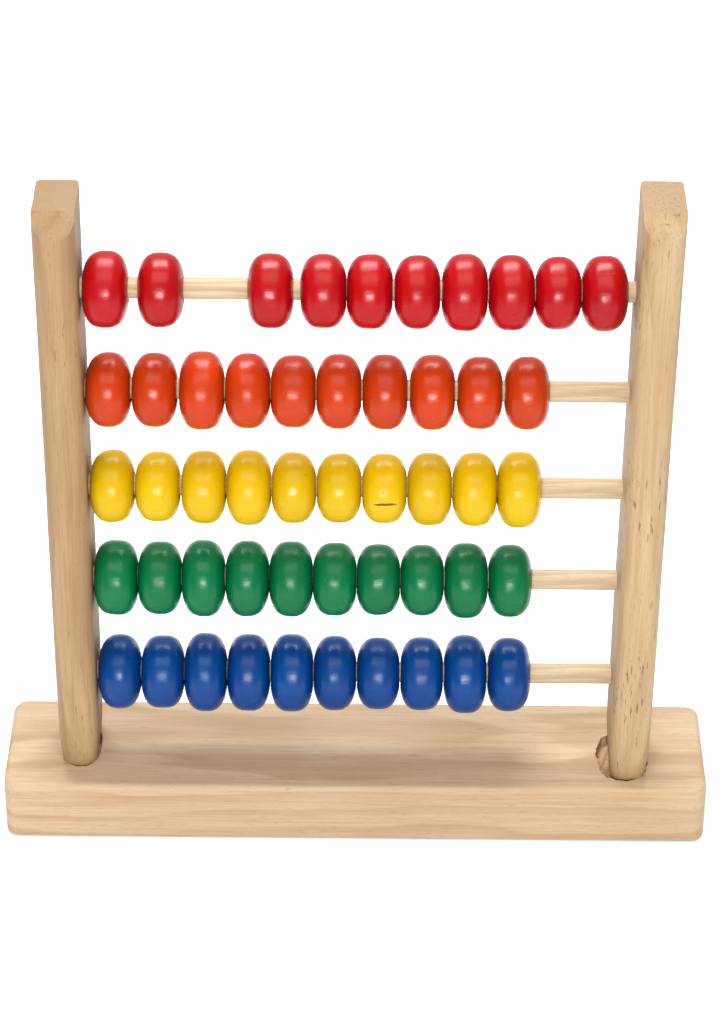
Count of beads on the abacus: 50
